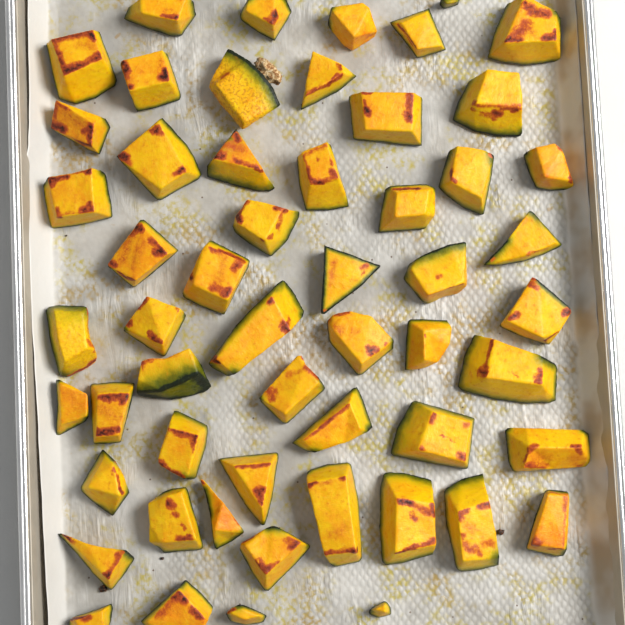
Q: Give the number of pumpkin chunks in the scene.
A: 55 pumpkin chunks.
